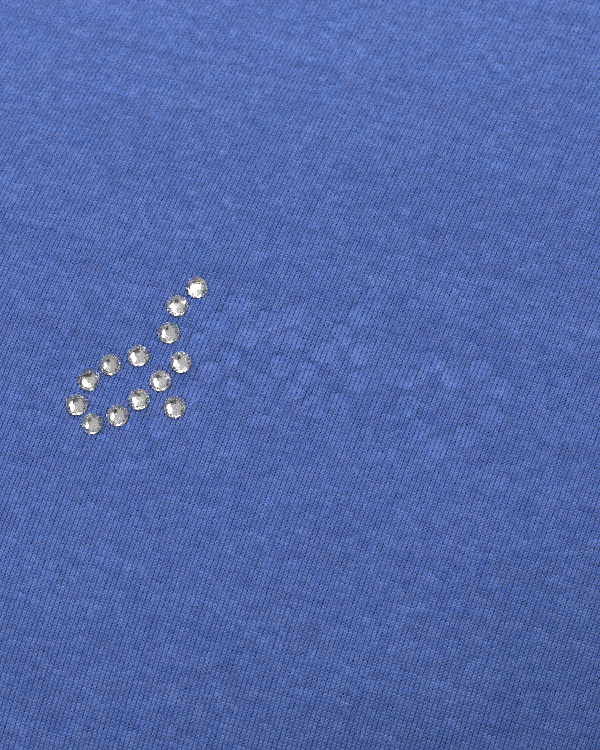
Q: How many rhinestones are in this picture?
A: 13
